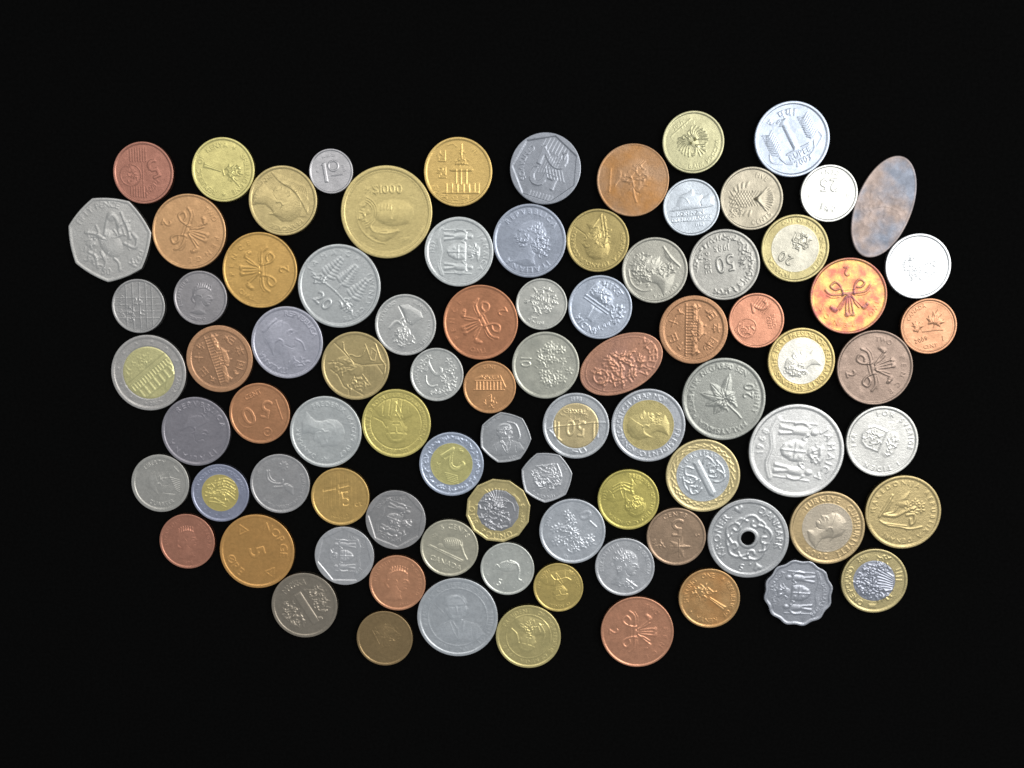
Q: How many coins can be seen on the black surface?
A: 86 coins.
